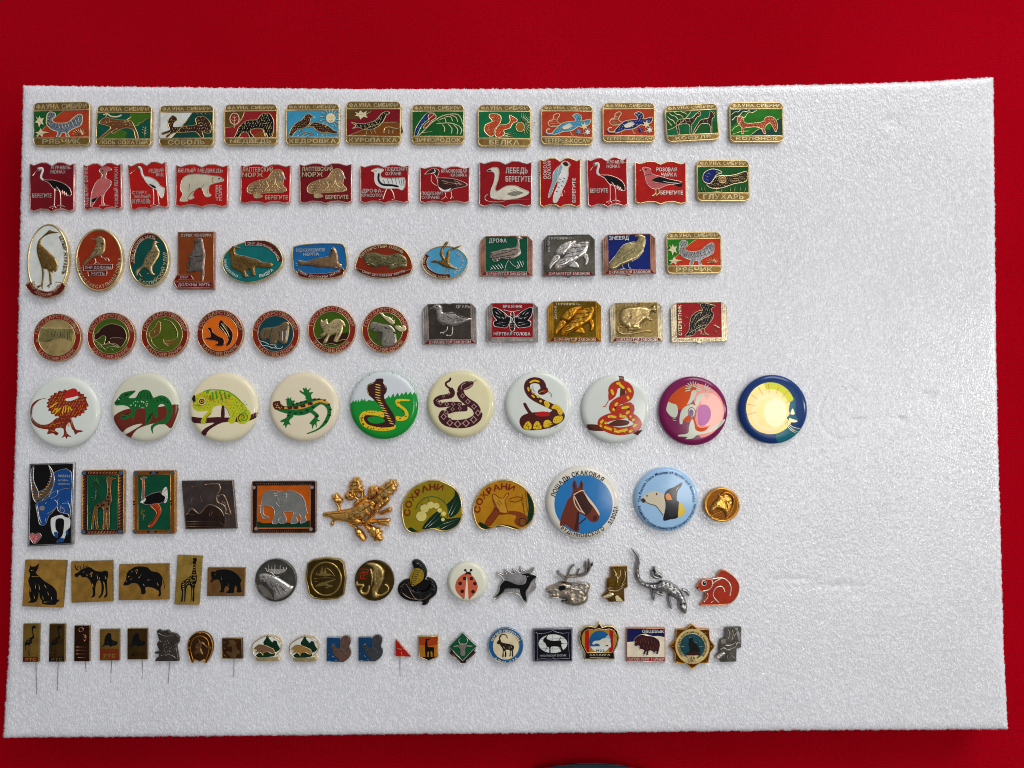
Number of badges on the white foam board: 106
